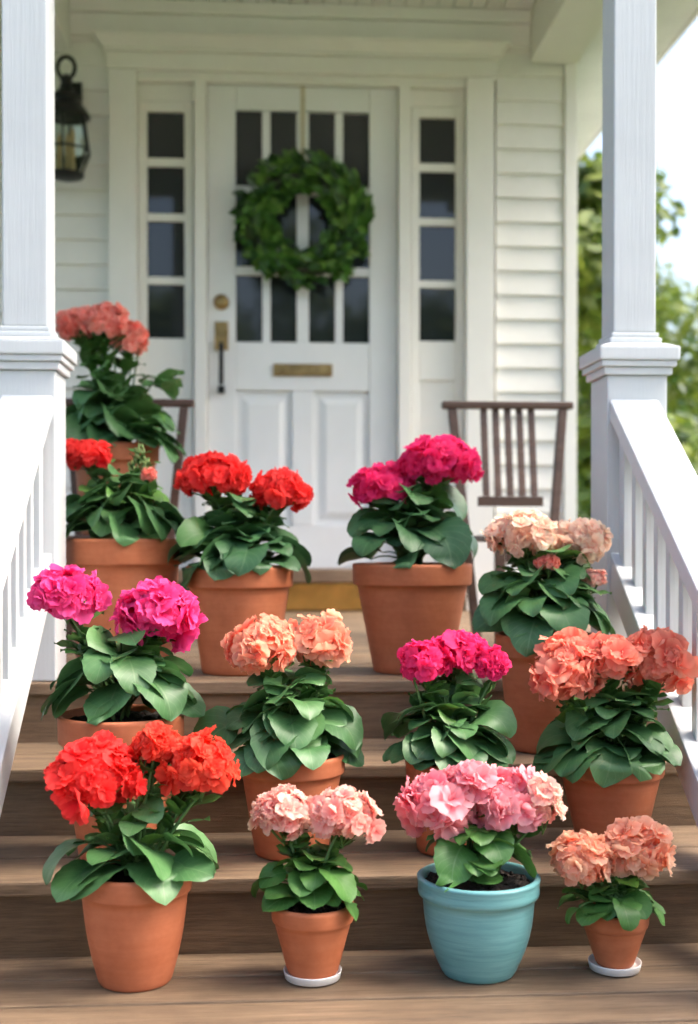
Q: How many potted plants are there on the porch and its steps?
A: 13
